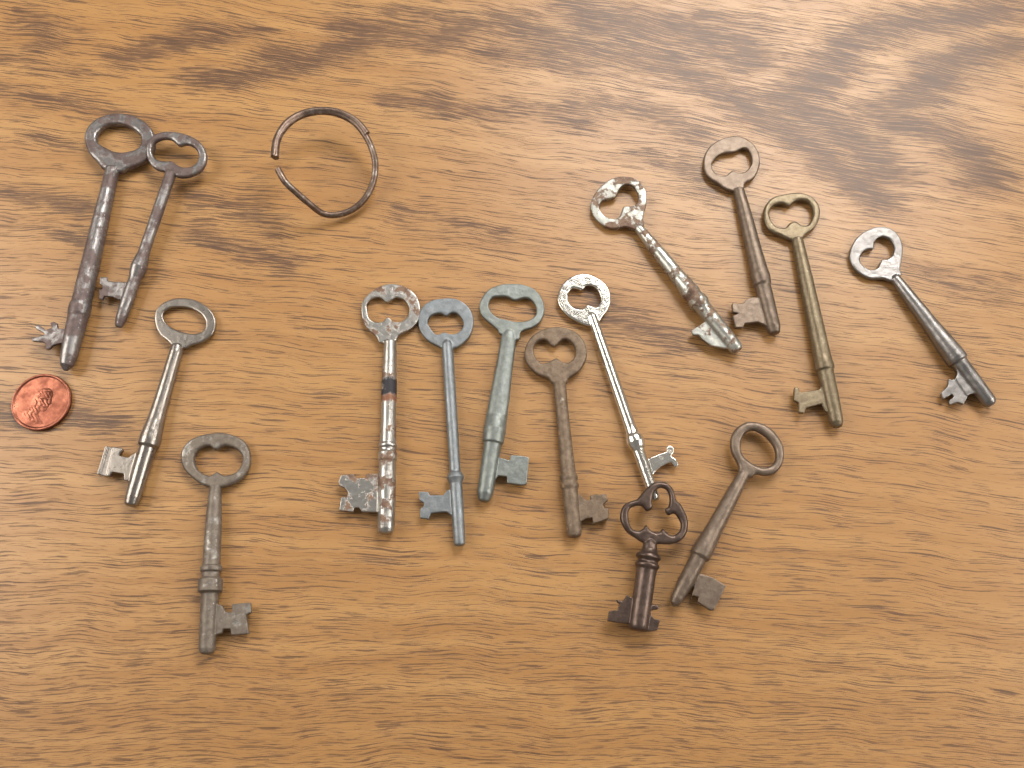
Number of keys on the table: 15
